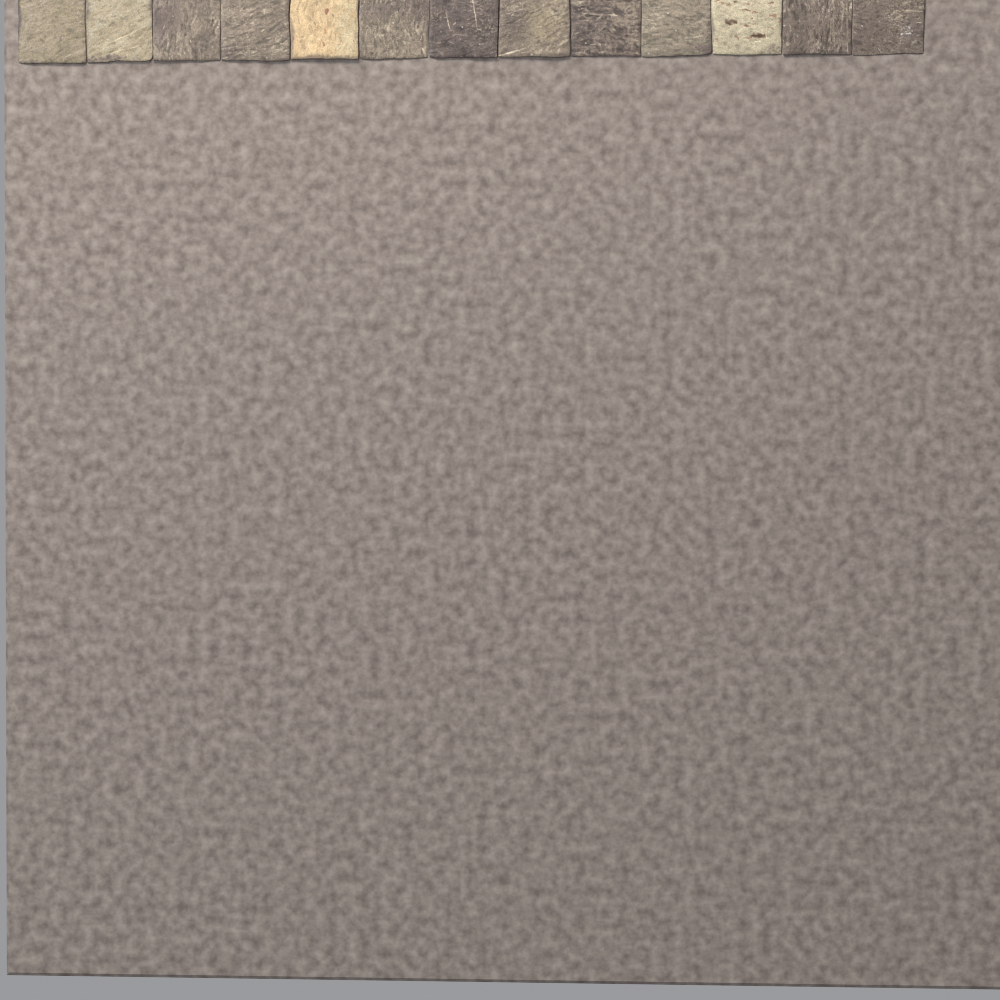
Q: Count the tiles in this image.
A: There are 13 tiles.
